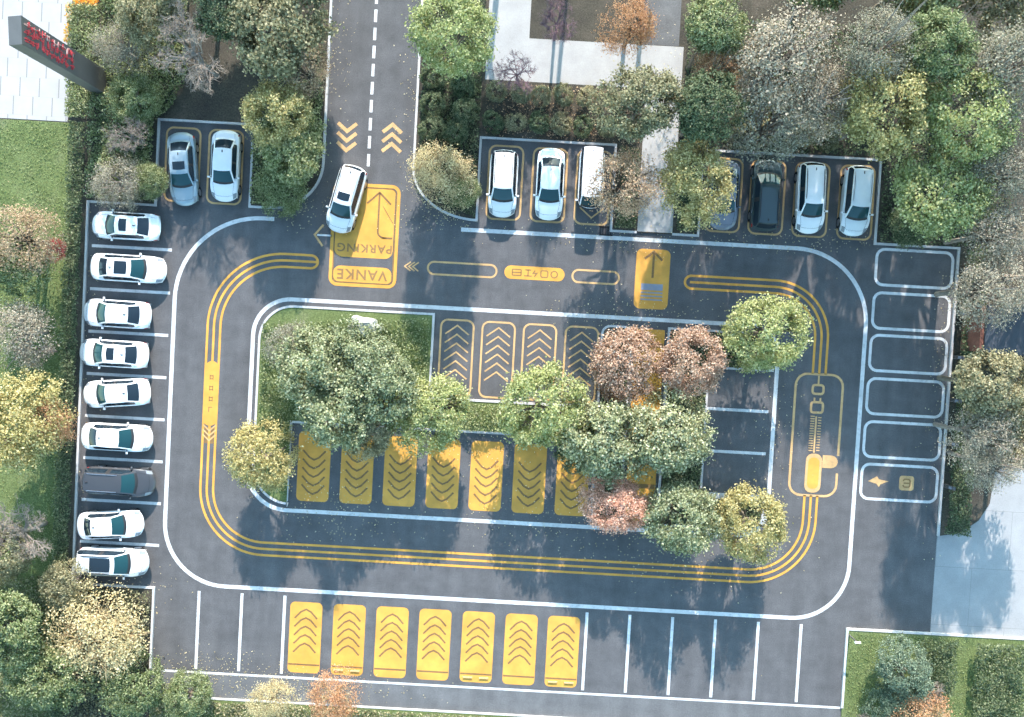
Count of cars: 19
